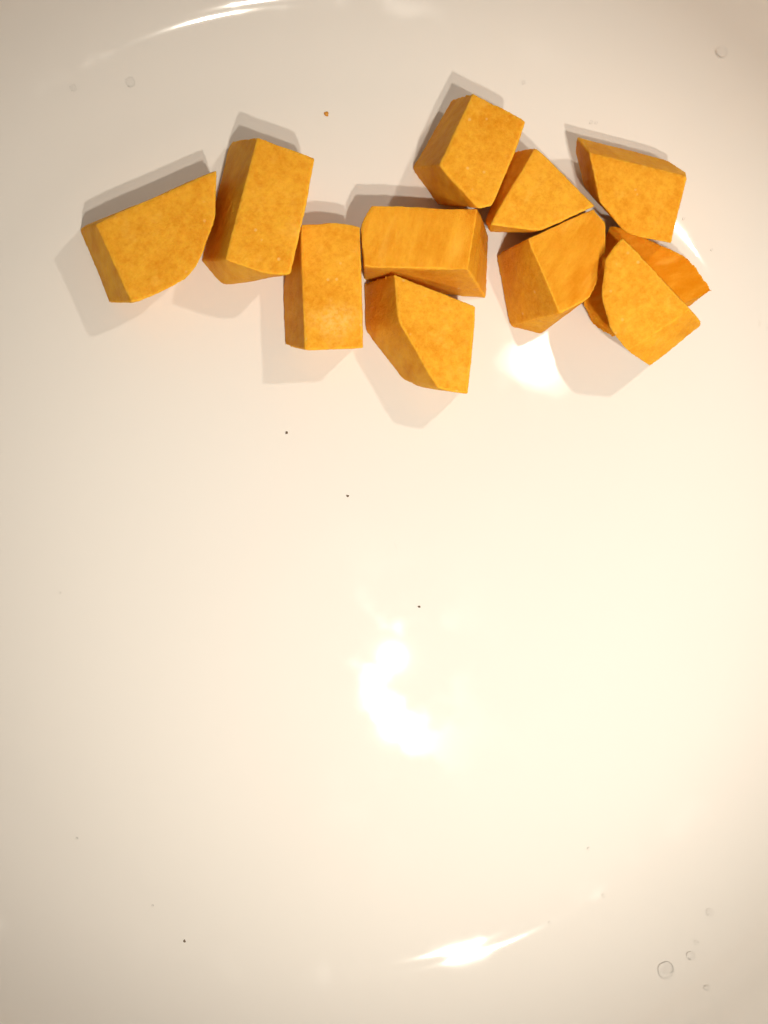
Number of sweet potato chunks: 11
